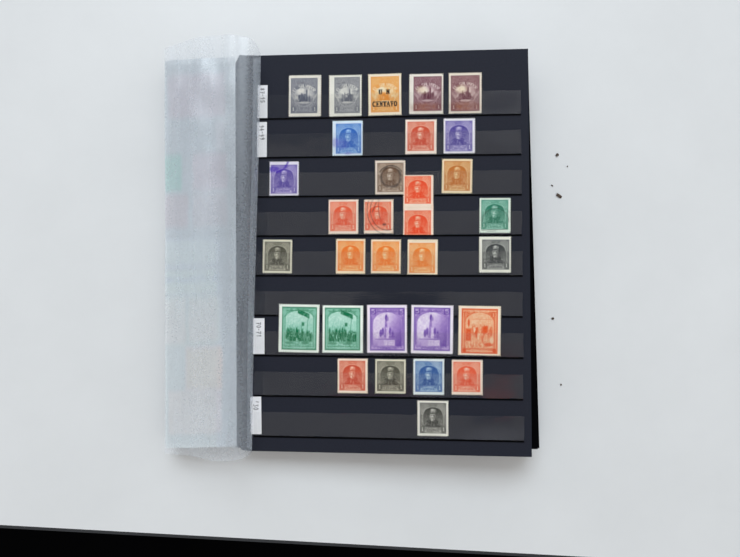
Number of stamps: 31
